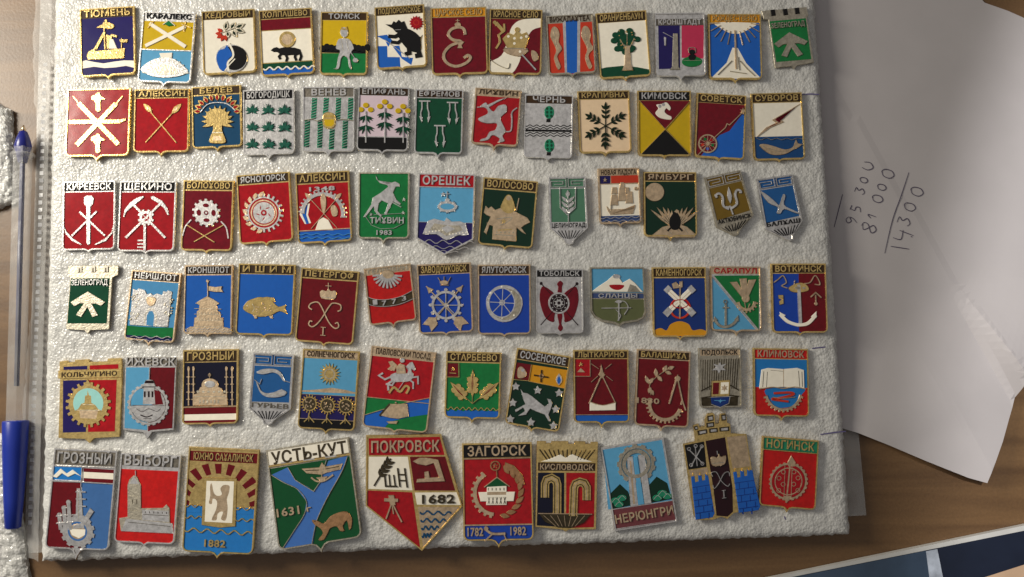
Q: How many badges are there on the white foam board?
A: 74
